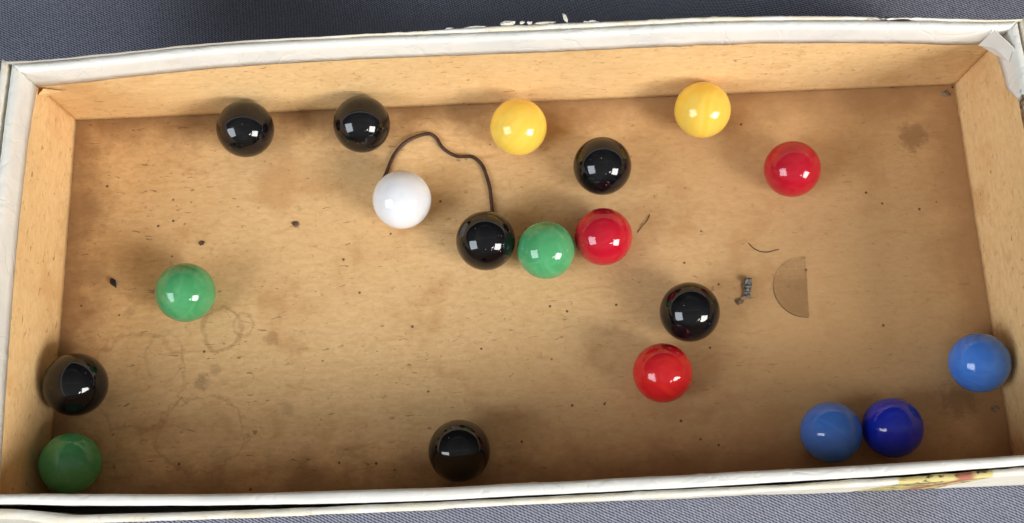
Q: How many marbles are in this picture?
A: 19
